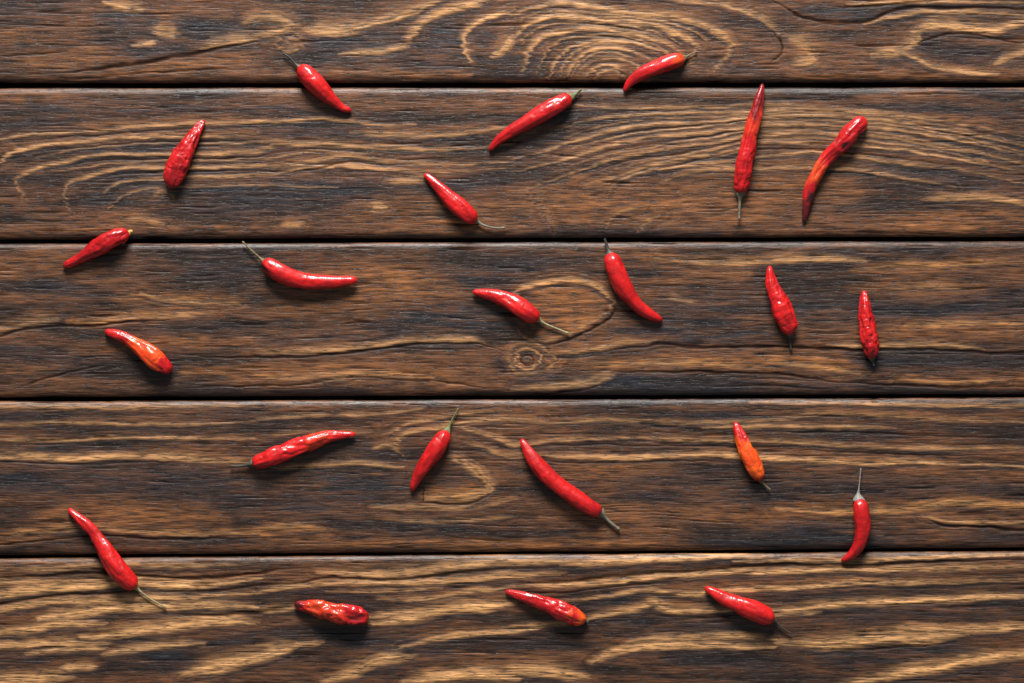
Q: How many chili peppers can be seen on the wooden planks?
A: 23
